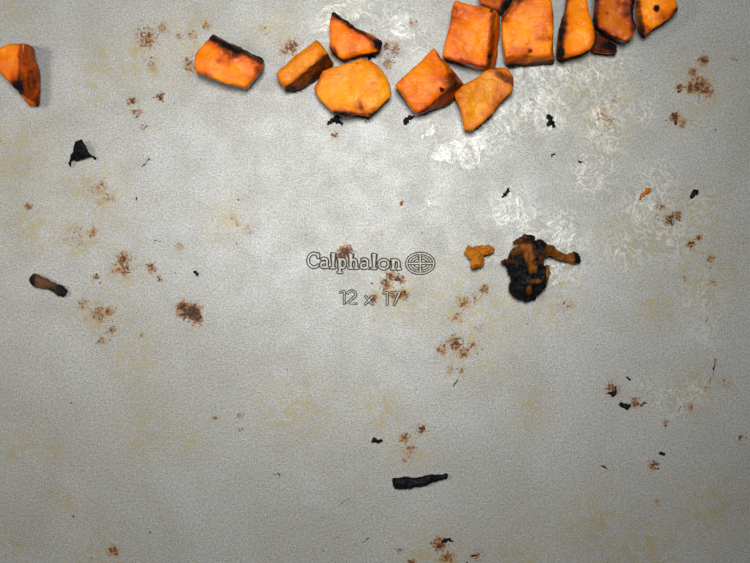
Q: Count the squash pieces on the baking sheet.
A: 14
